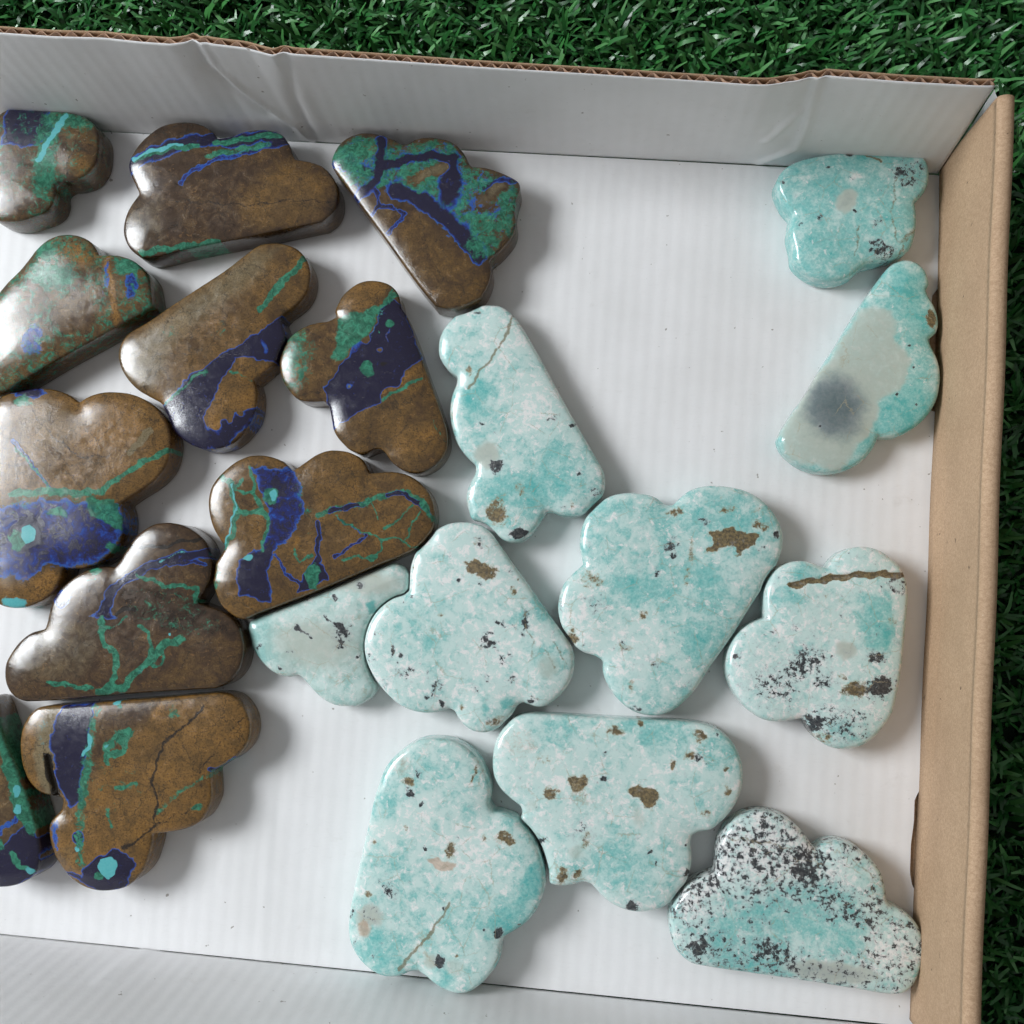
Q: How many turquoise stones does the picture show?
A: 10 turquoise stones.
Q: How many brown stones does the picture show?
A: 11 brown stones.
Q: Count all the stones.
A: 21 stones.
